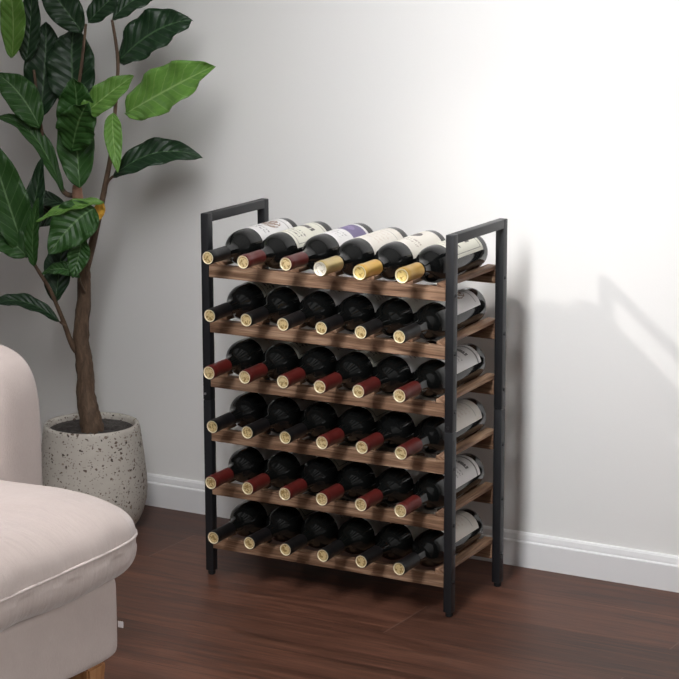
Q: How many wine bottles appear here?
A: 36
